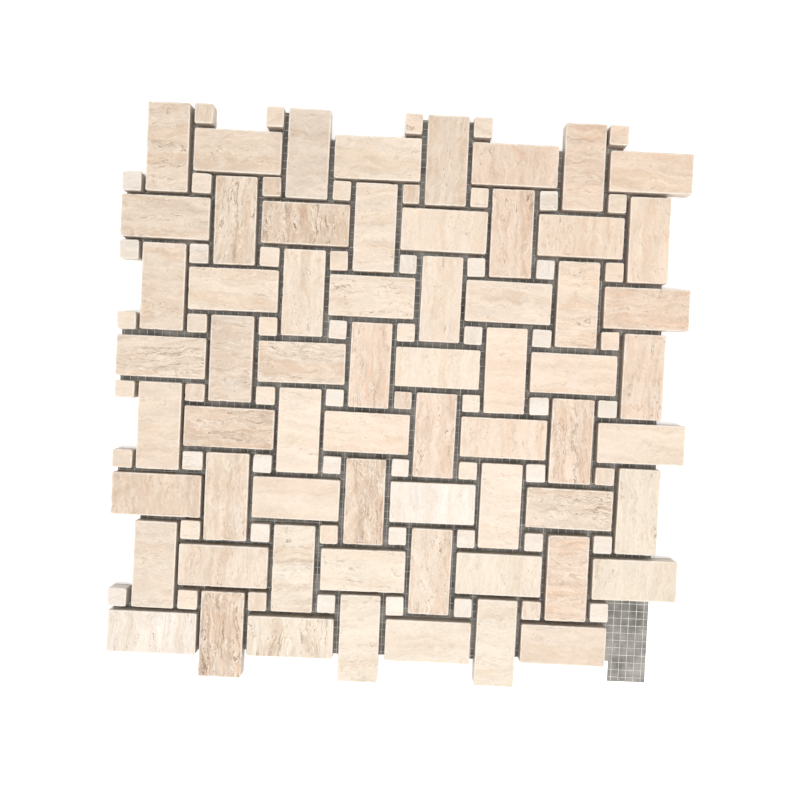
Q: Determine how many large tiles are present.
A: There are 63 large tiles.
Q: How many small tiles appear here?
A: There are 60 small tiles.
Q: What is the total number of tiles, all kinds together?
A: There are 123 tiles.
